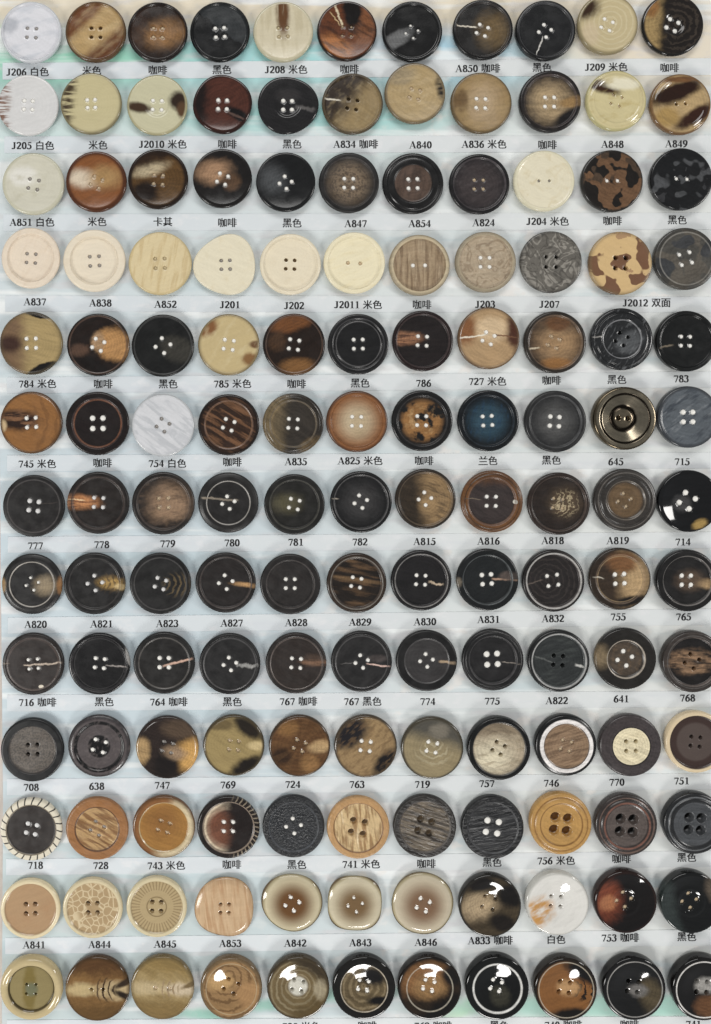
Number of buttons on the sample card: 143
